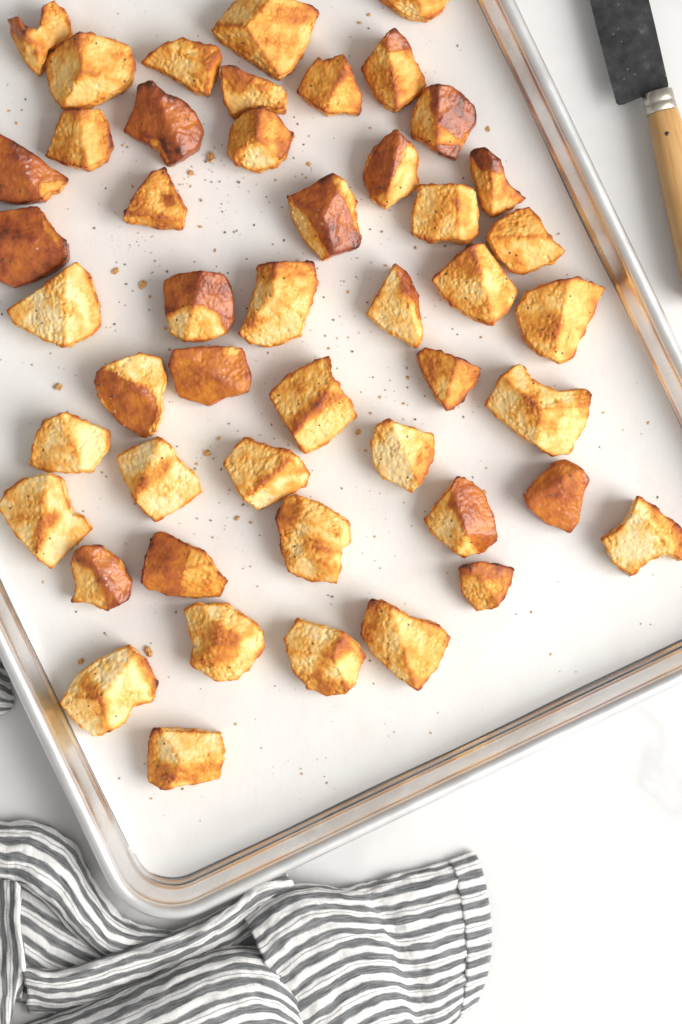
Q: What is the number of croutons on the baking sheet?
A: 48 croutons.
